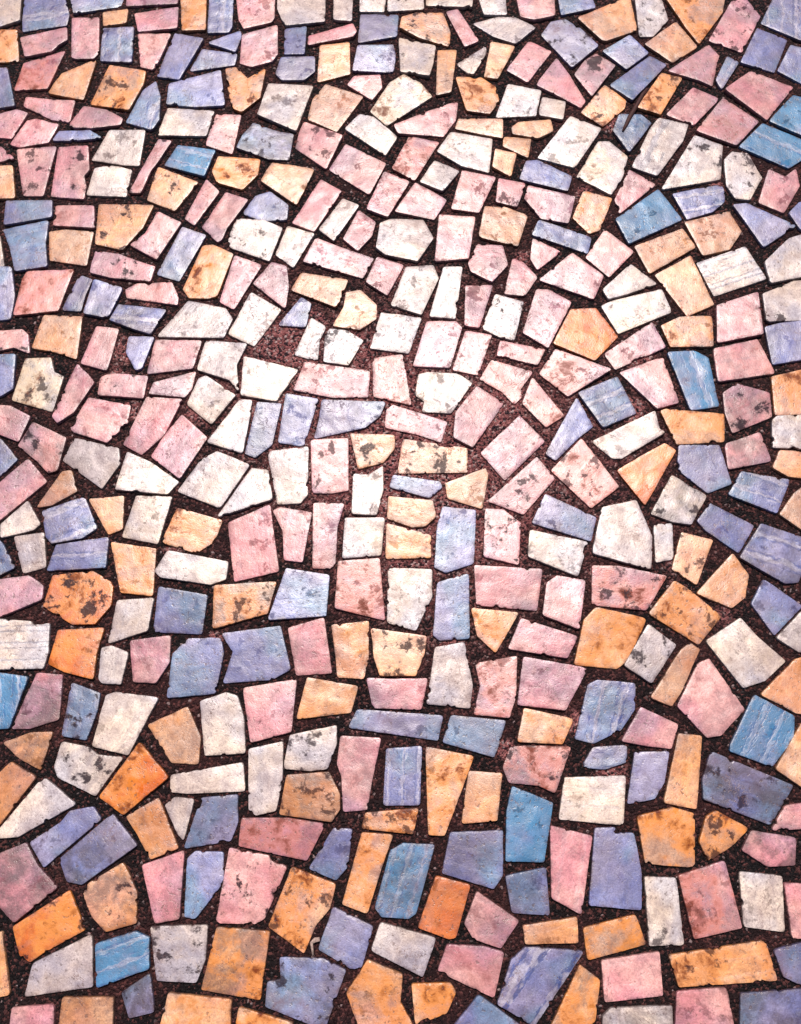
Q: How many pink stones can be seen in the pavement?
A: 128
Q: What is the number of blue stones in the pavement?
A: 97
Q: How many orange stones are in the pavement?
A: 95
